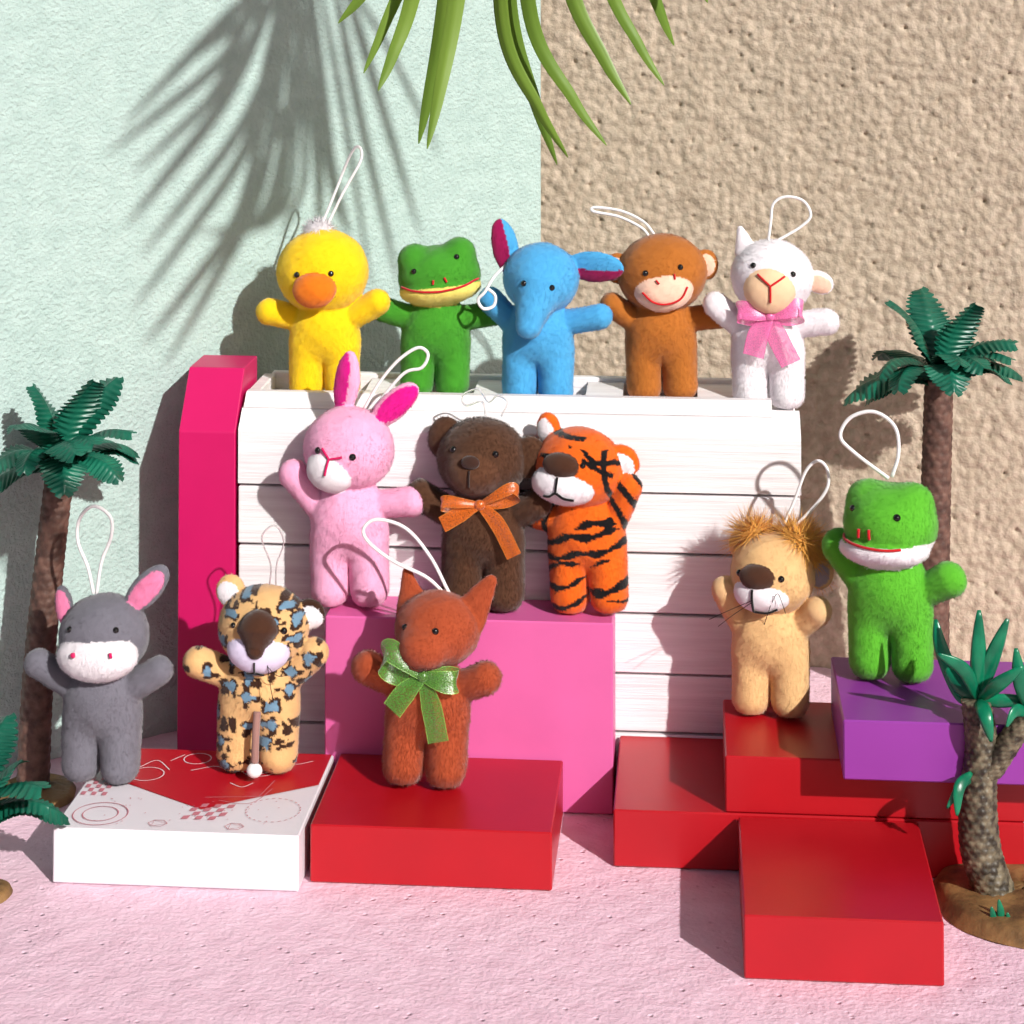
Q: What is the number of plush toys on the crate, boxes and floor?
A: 13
